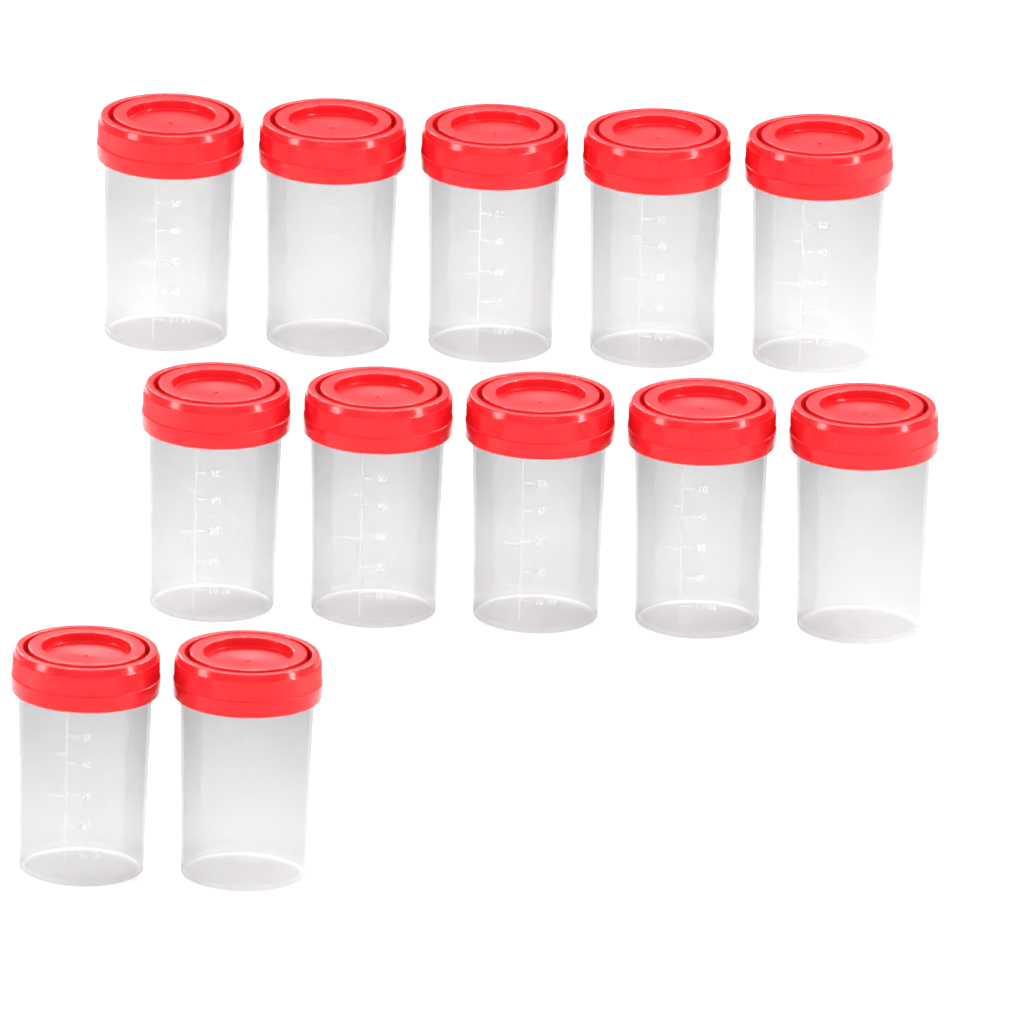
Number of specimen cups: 12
